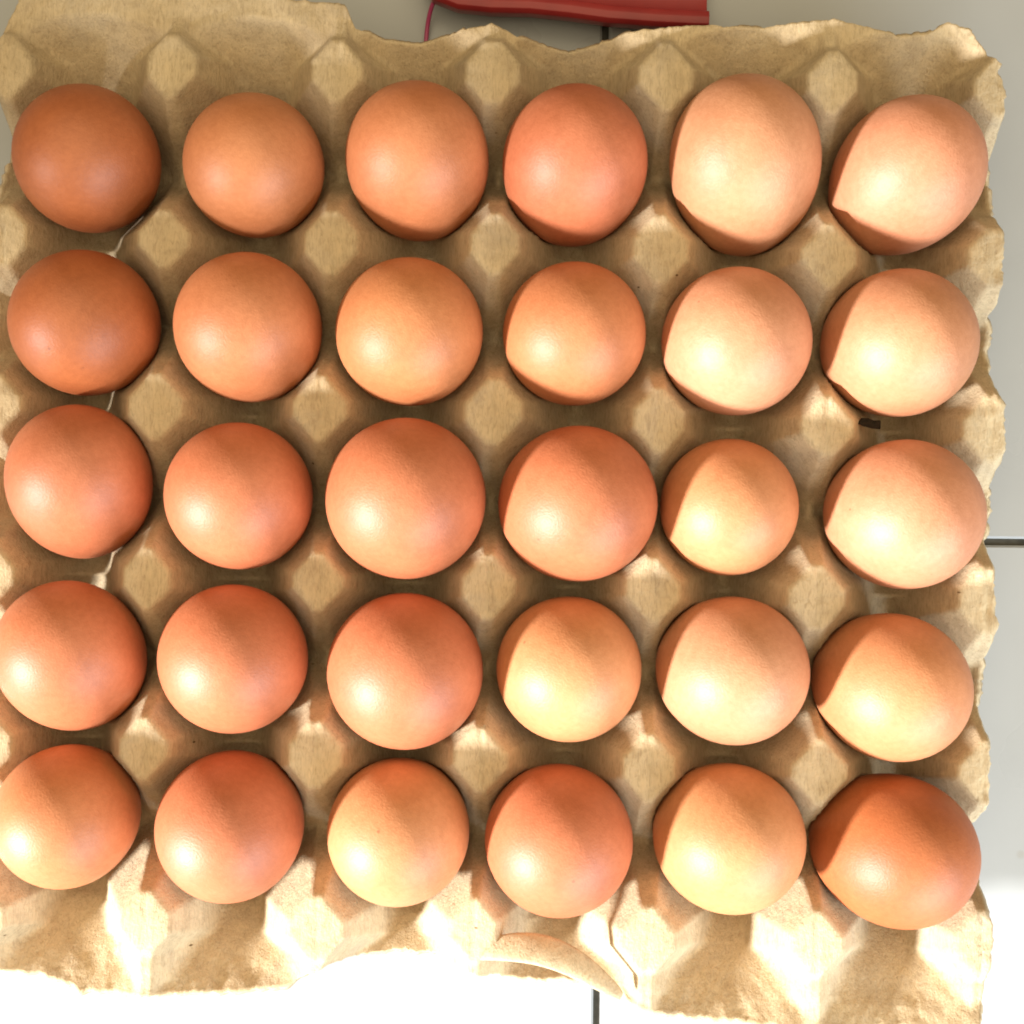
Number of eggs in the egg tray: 30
